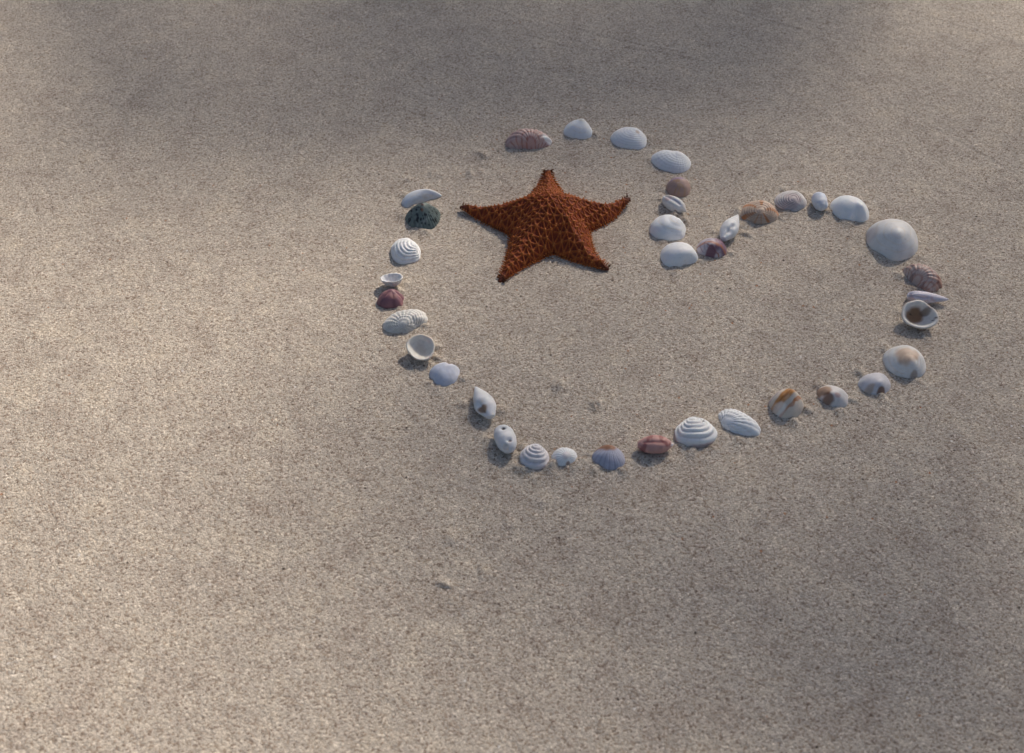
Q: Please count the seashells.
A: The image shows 38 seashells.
